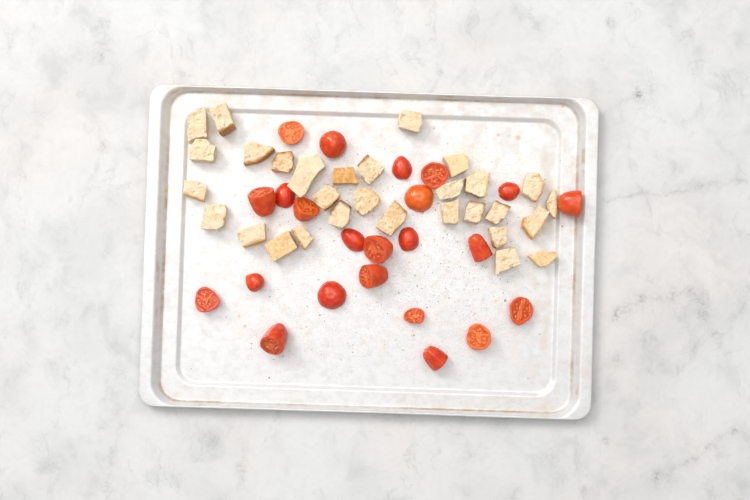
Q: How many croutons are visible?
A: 30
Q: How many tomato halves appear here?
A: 23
